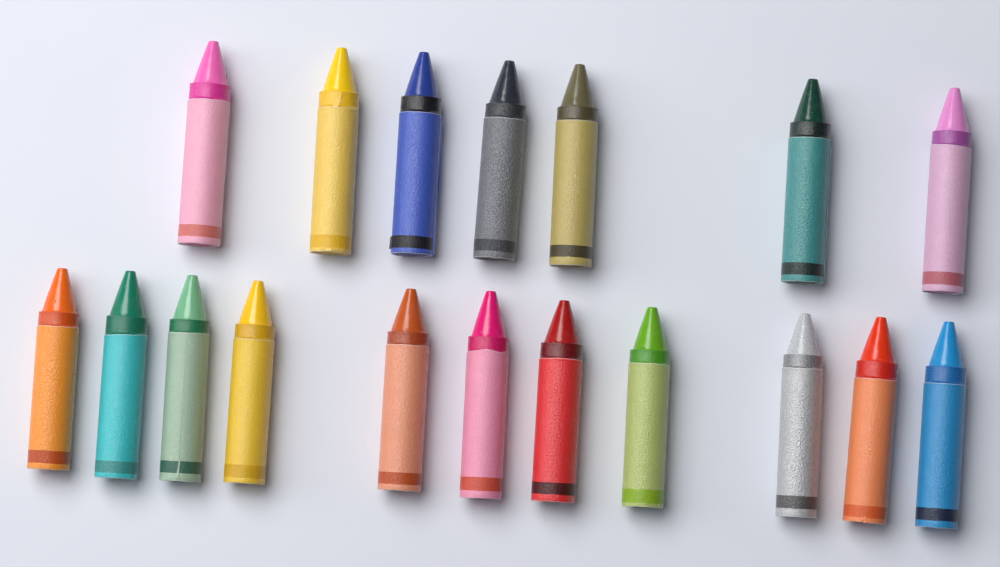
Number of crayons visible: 18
